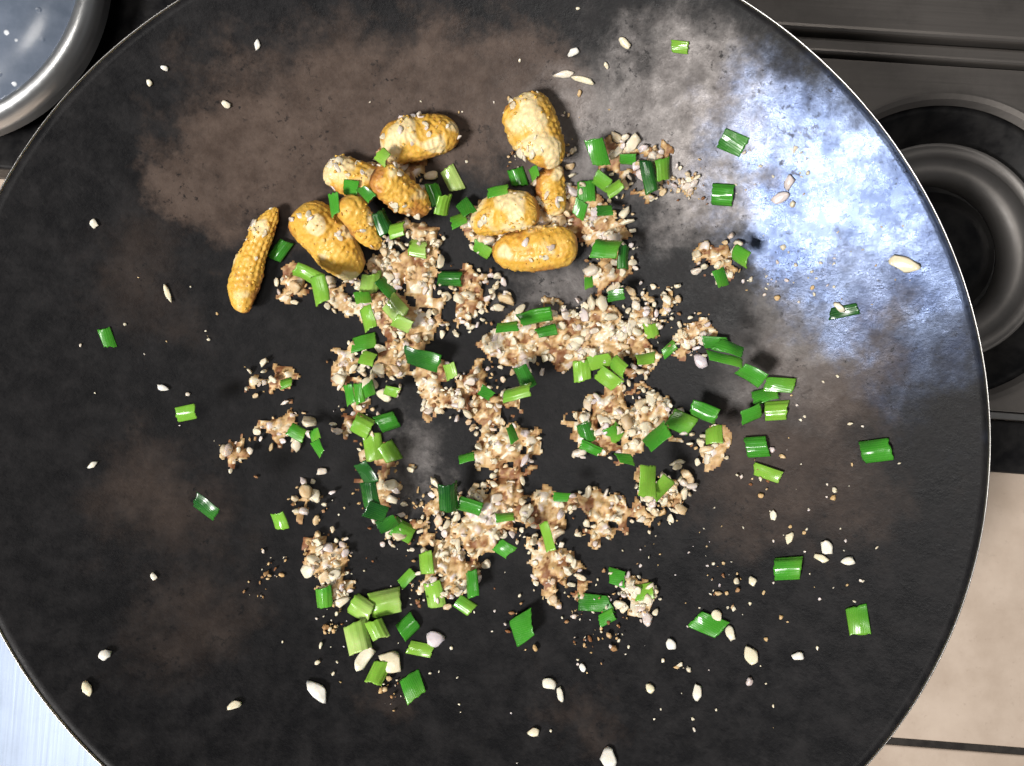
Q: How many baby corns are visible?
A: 10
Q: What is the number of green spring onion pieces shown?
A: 134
